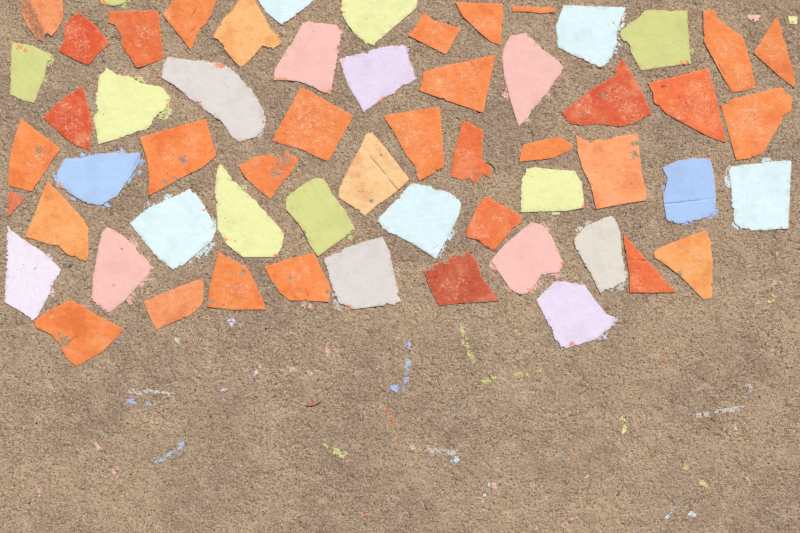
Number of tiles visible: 61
